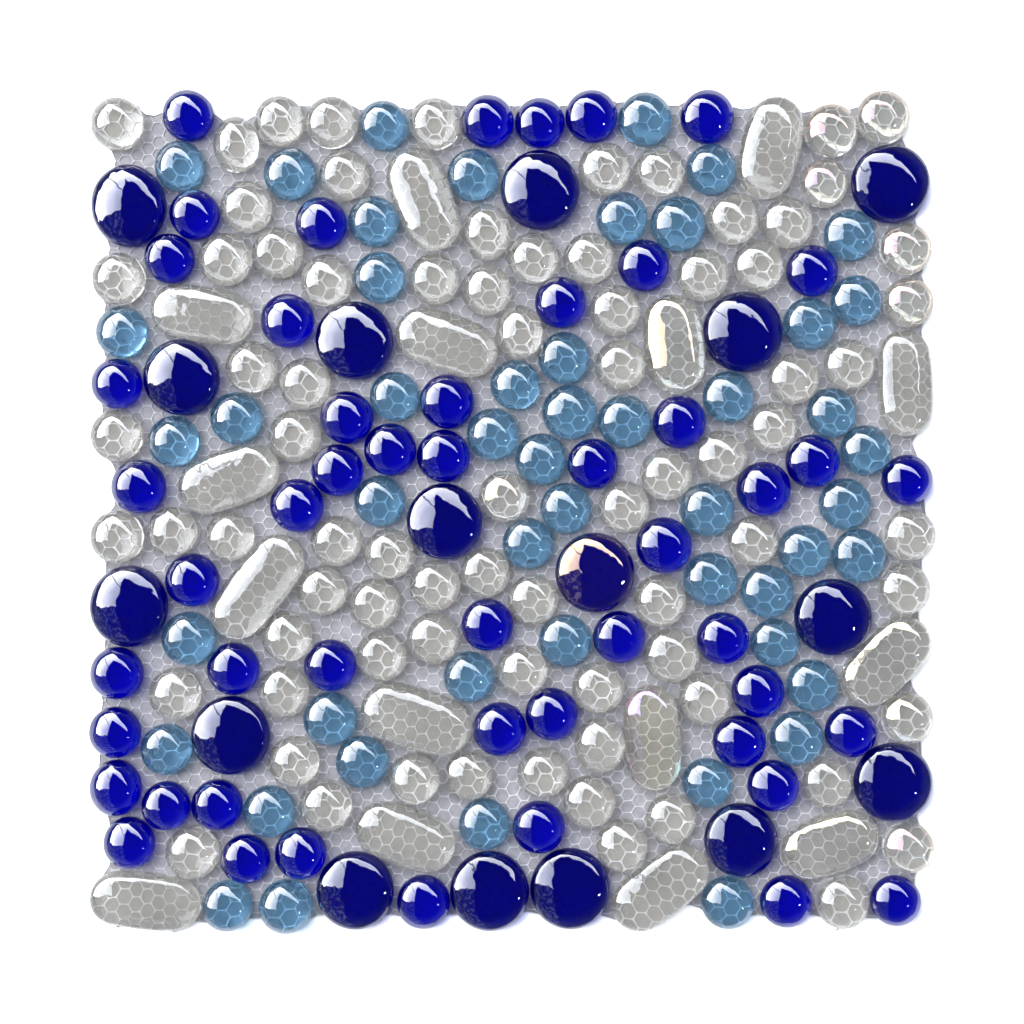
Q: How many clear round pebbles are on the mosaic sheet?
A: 78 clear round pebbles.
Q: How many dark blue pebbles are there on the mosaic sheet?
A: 66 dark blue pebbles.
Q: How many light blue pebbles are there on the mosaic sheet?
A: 50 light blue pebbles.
